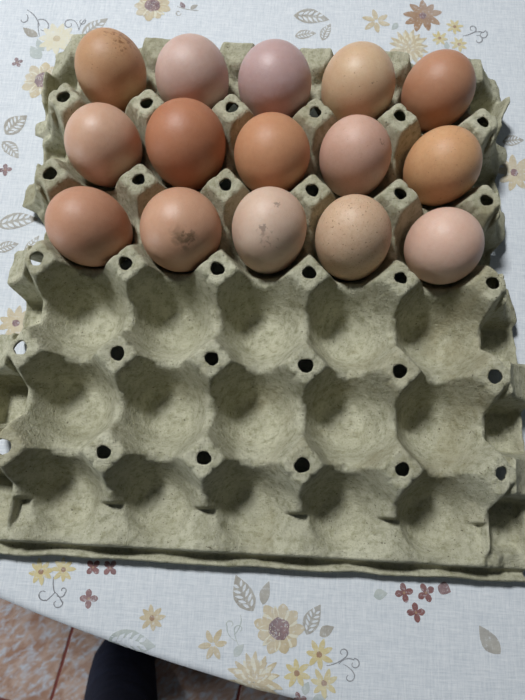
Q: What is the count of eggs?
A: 15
